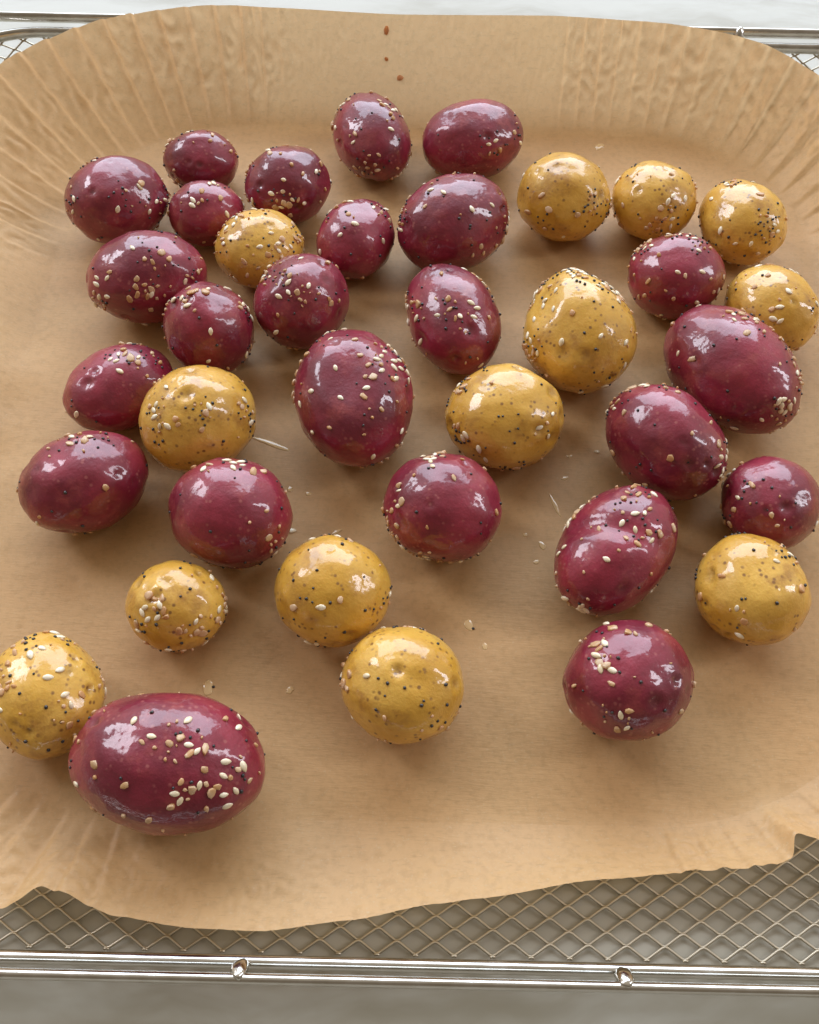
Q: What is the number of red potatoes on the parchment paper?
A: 24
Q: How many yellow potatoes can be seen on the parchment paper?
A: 13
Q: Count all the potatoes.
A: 37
